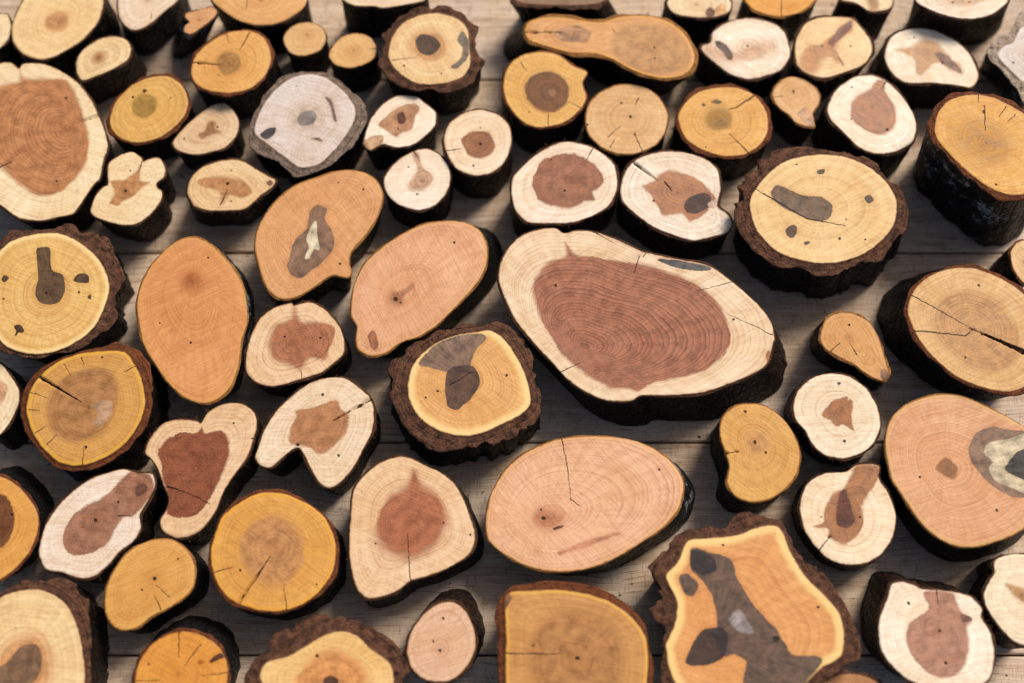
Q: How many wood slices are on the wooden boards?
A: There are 72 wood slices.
